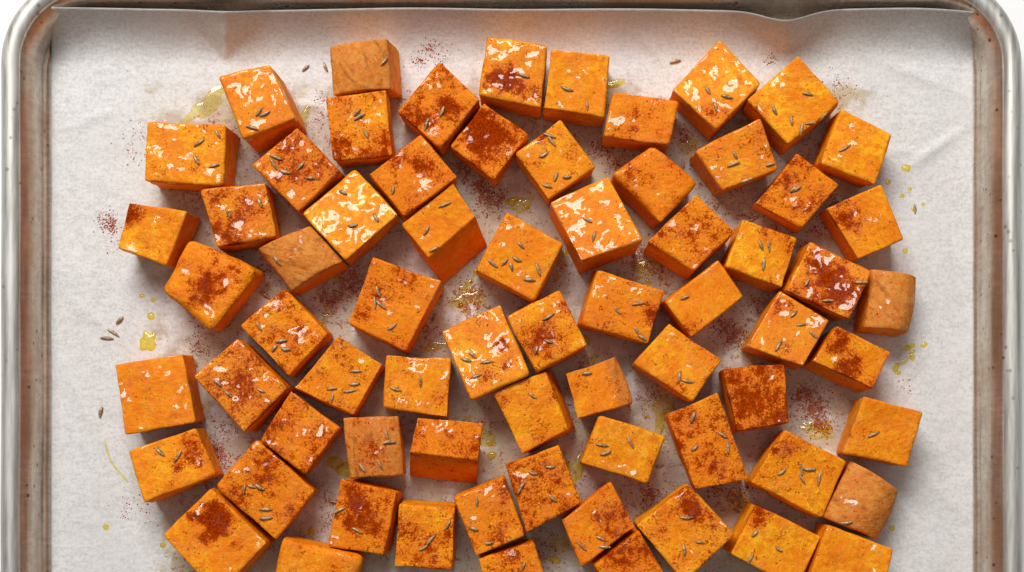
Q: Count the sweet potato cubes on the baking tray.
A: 69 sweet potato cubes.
